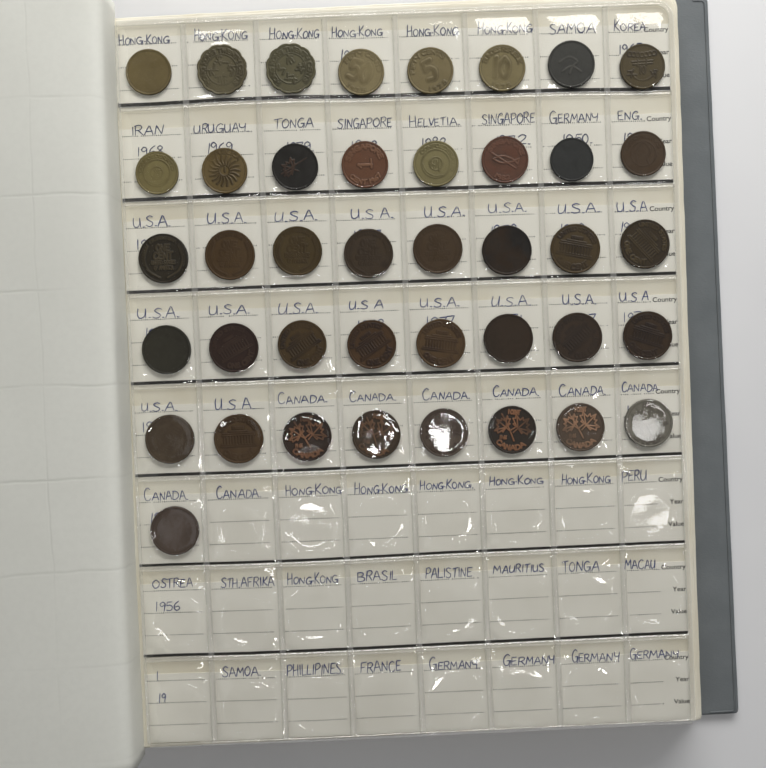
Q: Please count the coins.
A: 41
